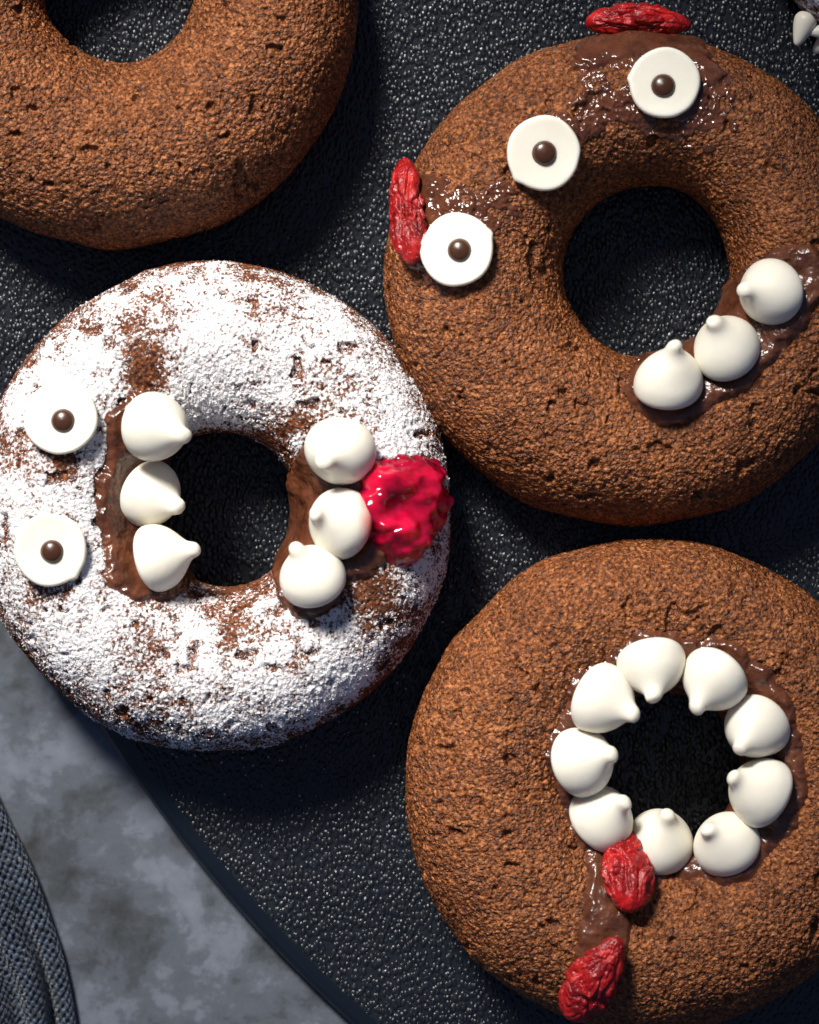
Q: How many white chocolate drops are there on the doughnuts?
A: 18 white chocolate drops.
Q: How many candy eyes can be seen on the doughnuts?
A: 5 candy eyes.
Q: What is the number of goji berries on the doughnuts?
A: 4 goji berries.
